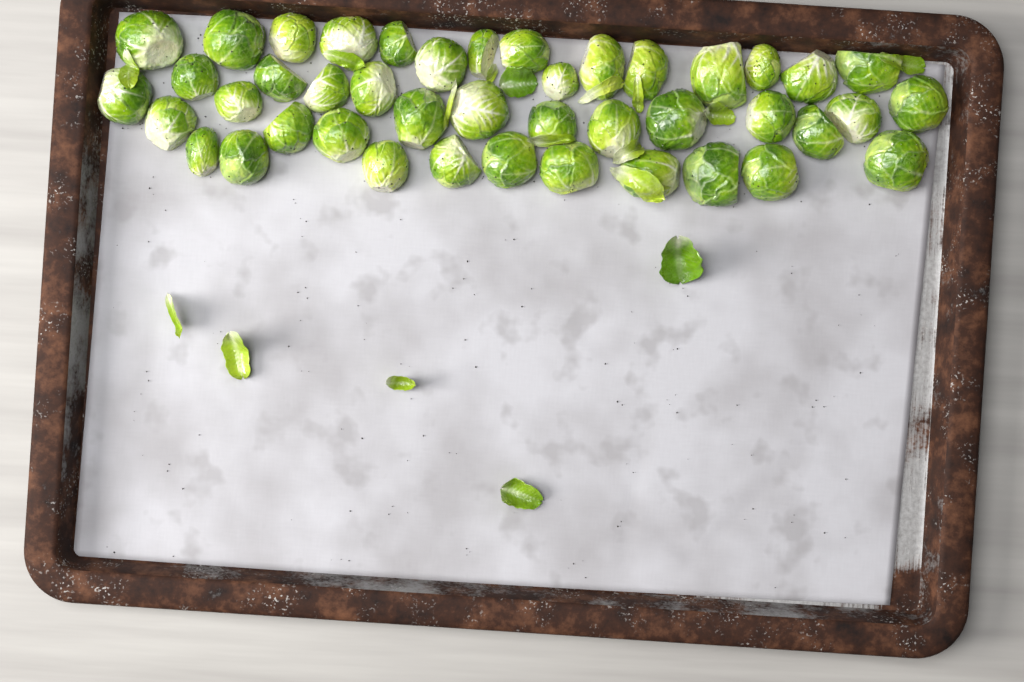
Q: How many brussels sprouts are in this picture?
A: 43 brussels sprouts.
